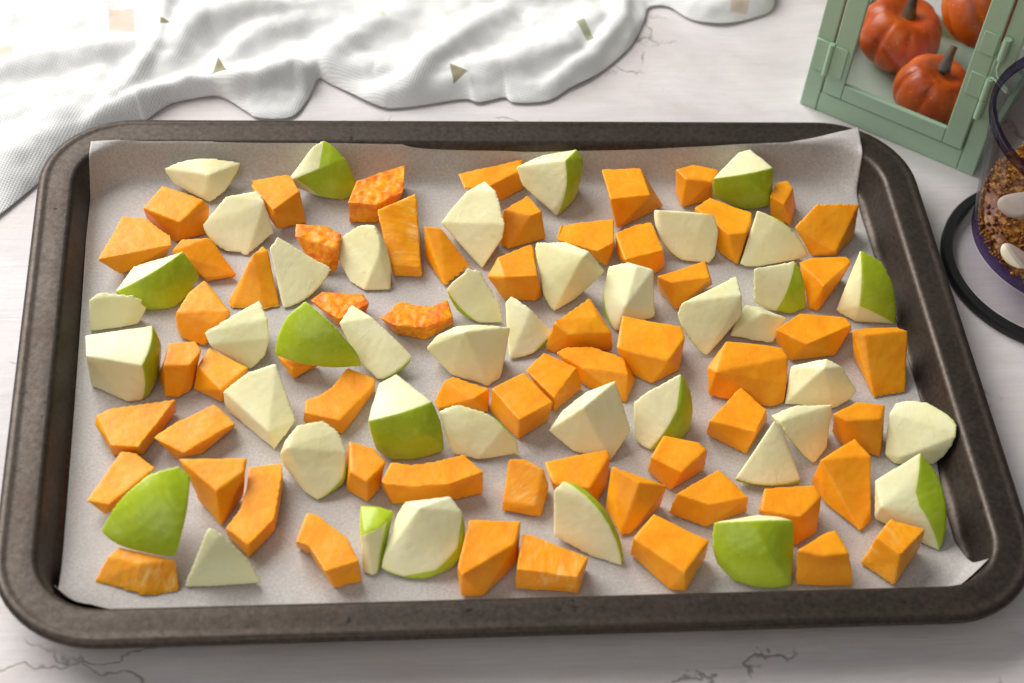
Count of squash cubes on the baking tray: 60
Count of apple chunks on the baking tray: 42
